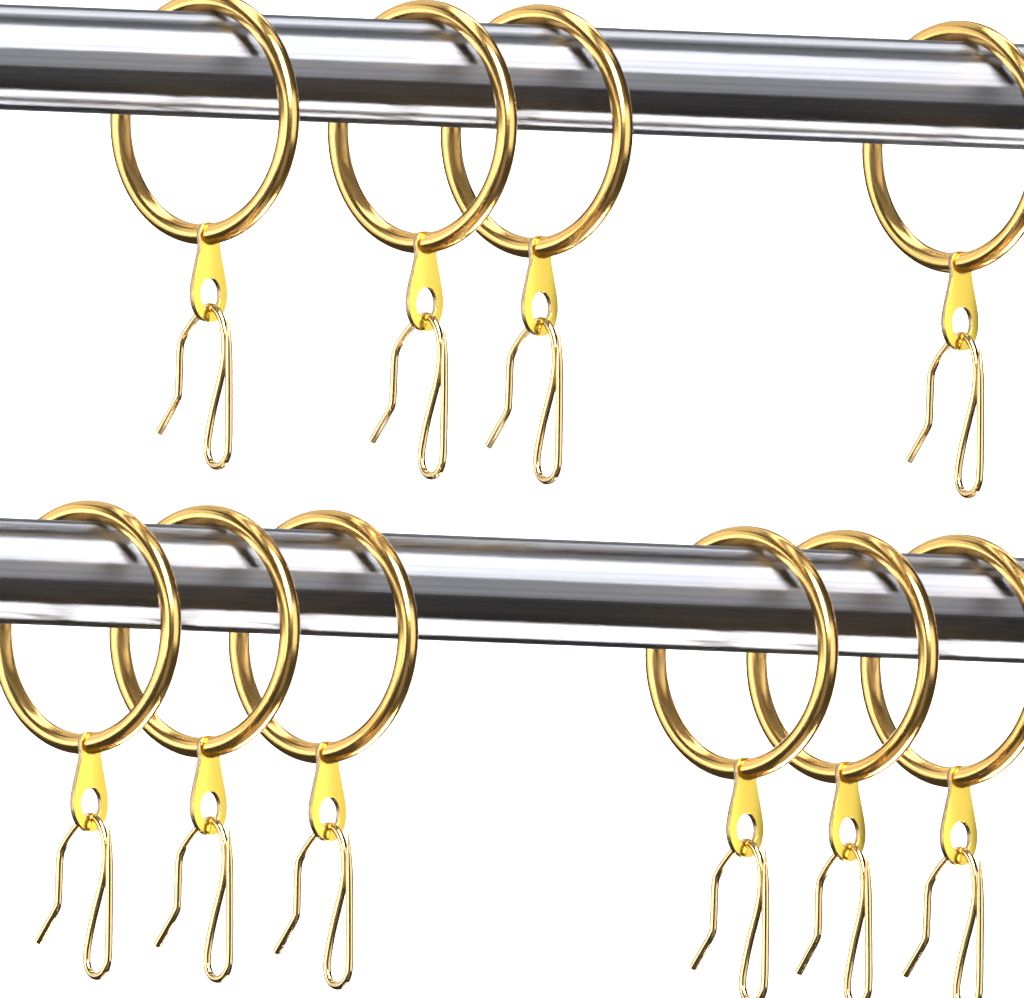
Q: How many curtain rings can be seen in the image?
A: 10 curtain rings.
